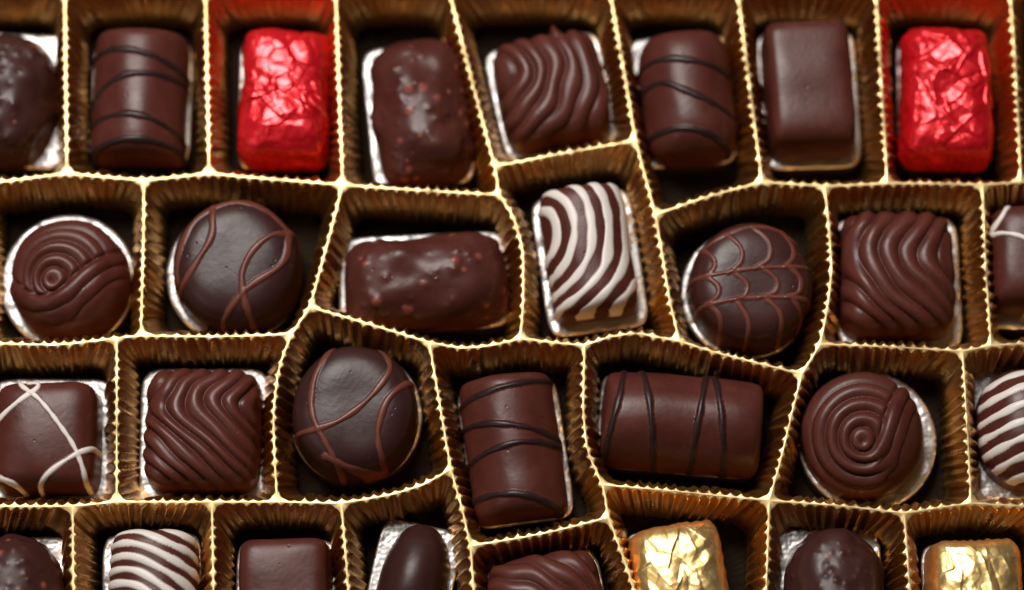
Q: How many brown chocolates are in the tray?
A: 26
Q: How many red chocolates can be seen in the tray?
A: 2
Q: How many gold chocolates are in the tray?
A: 2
